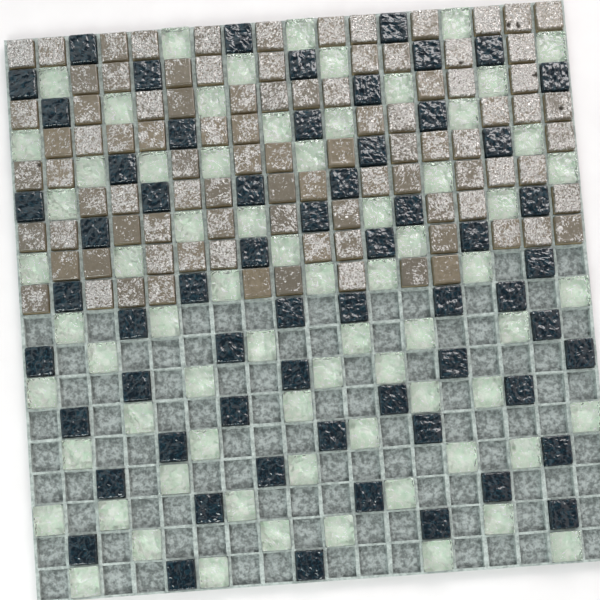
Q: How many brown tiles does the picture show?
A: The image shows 94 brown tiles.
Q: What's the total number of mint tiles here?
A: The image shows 71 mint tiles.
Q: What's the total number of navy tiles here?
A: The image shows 61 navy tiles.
